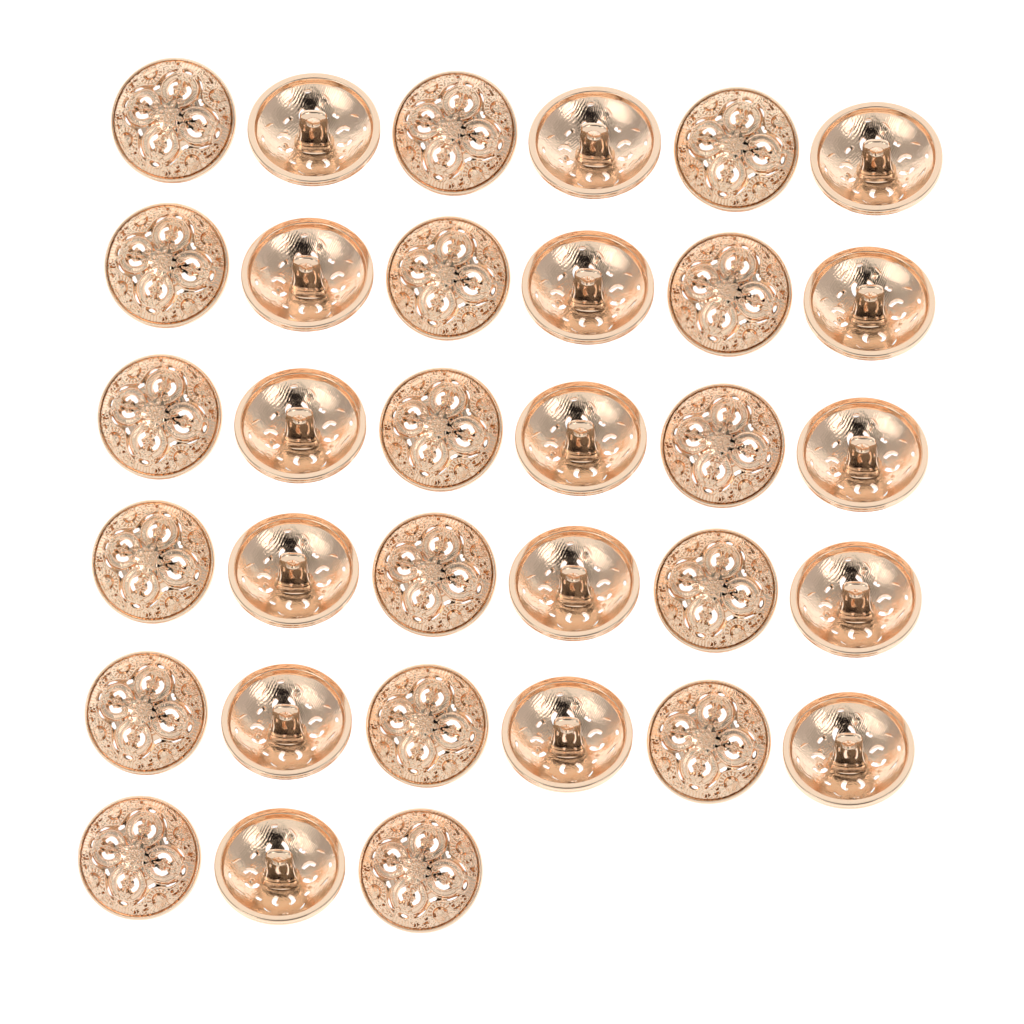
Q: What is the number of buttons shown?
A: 33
